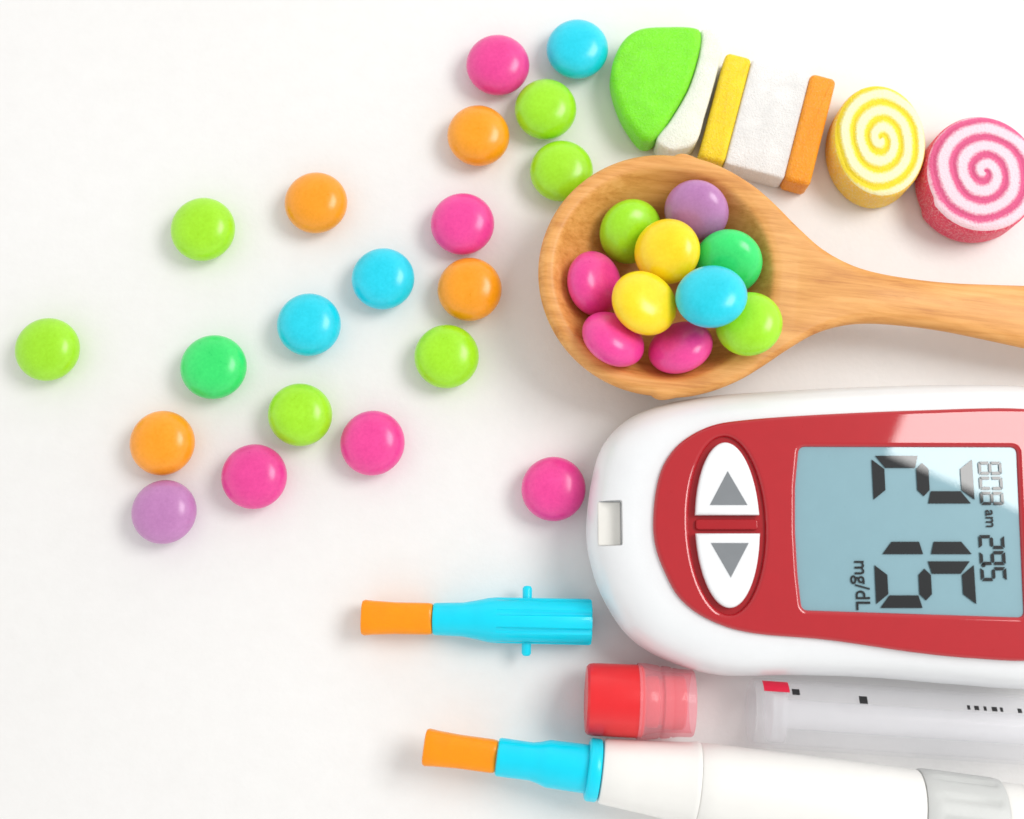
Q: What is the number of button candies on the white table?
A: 30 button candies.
